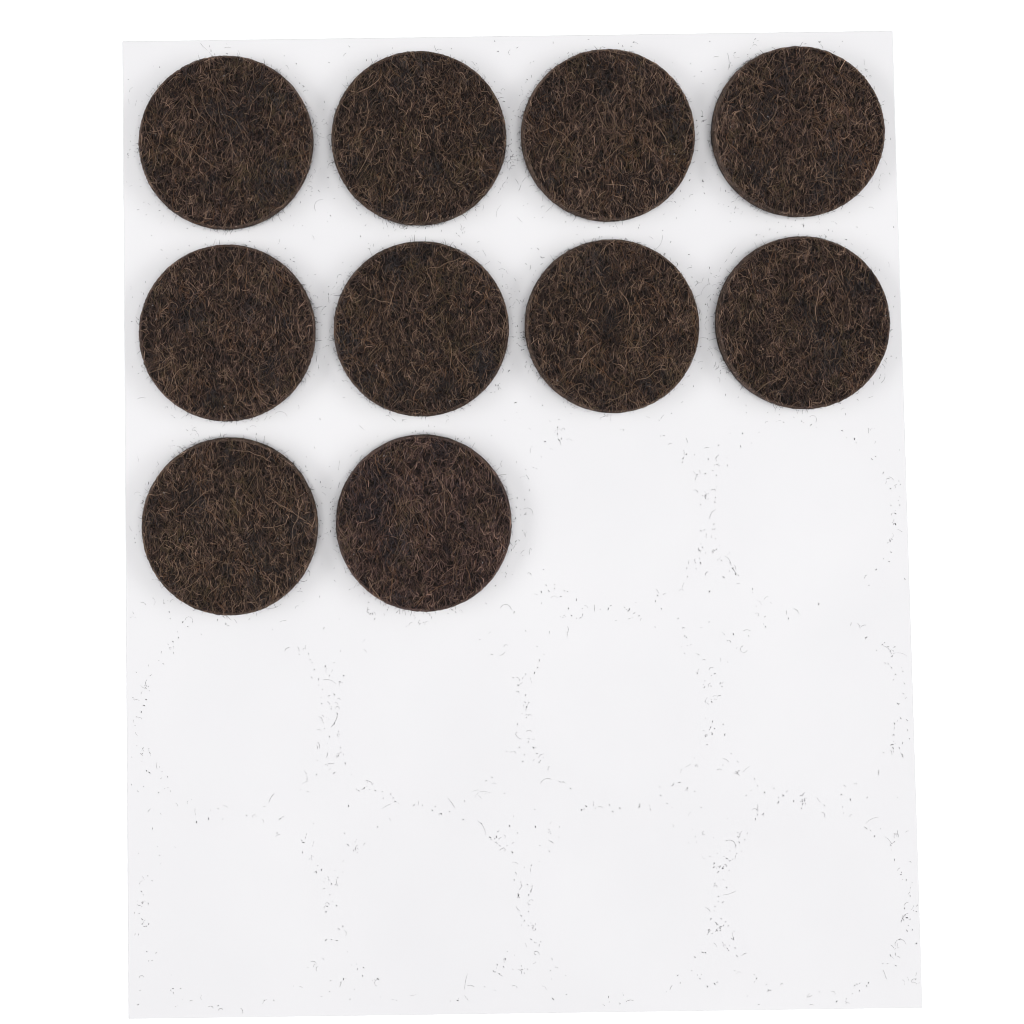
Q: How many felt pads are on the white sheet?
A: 10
